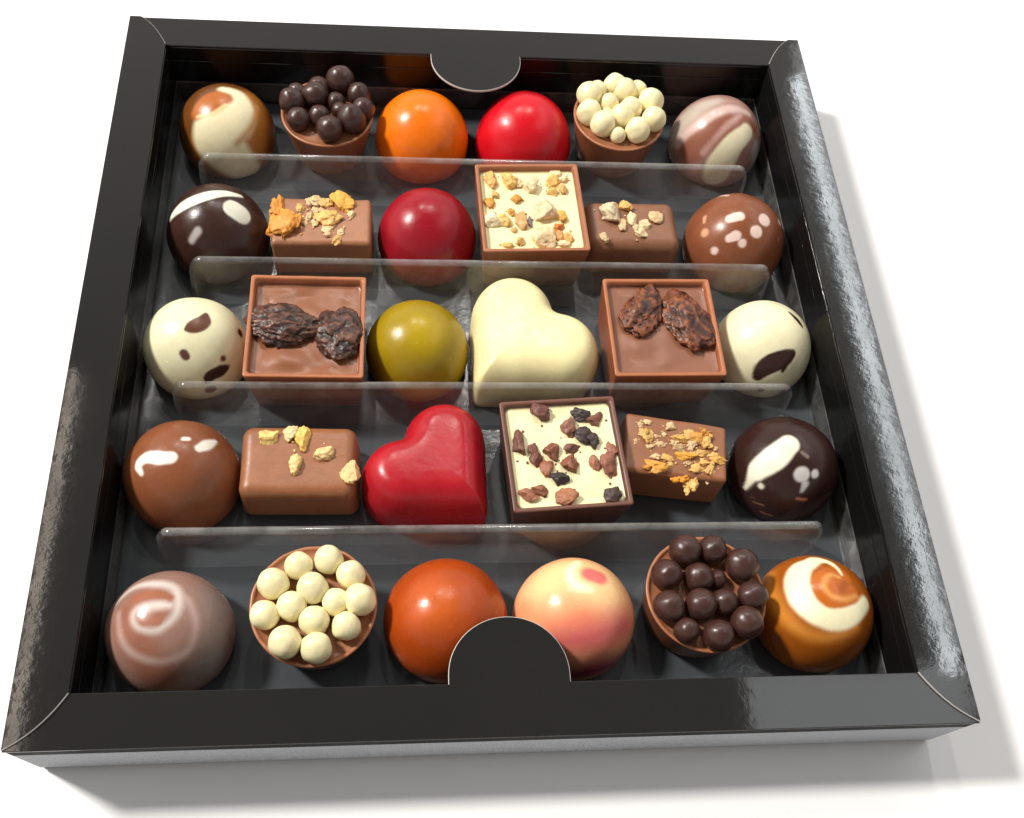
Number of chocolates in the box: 30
